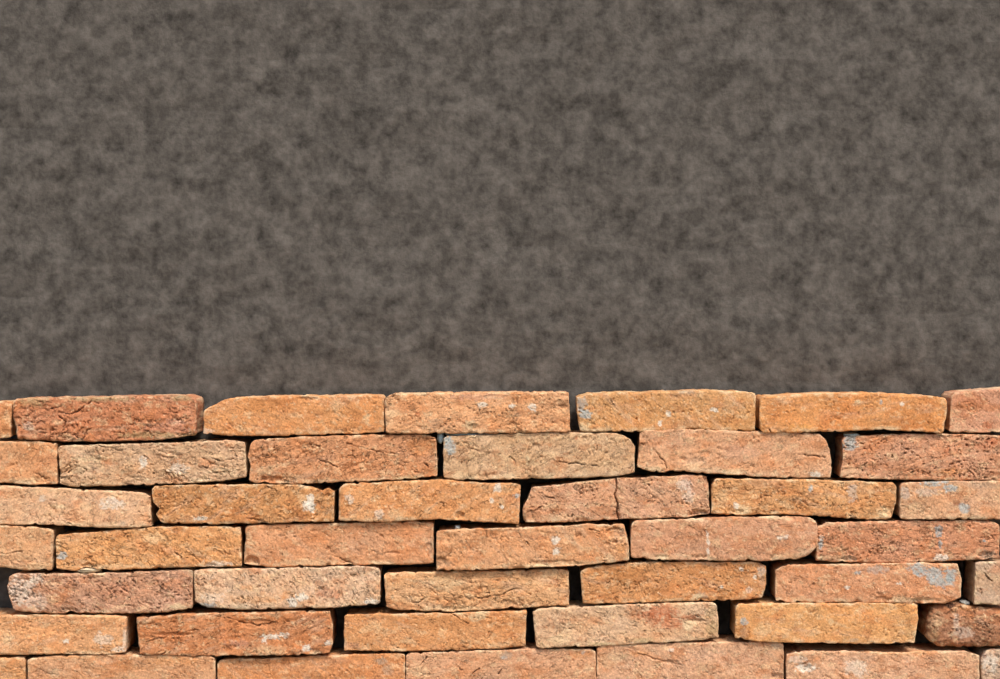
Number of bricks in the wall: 44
